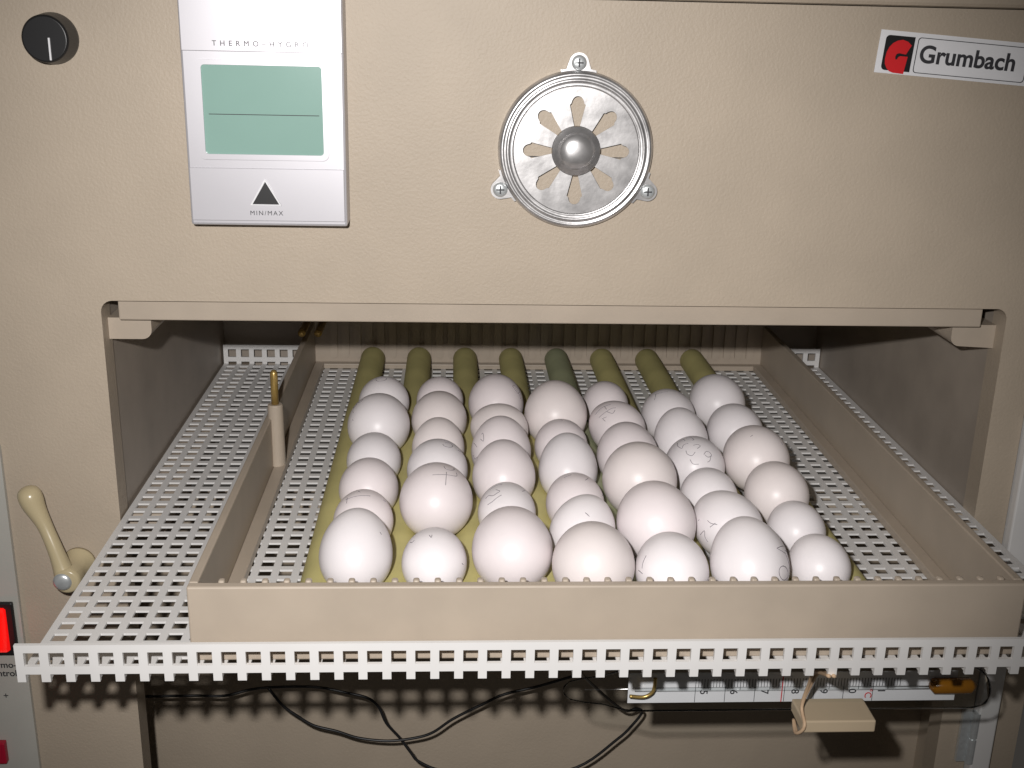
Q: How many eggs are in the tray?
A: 42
